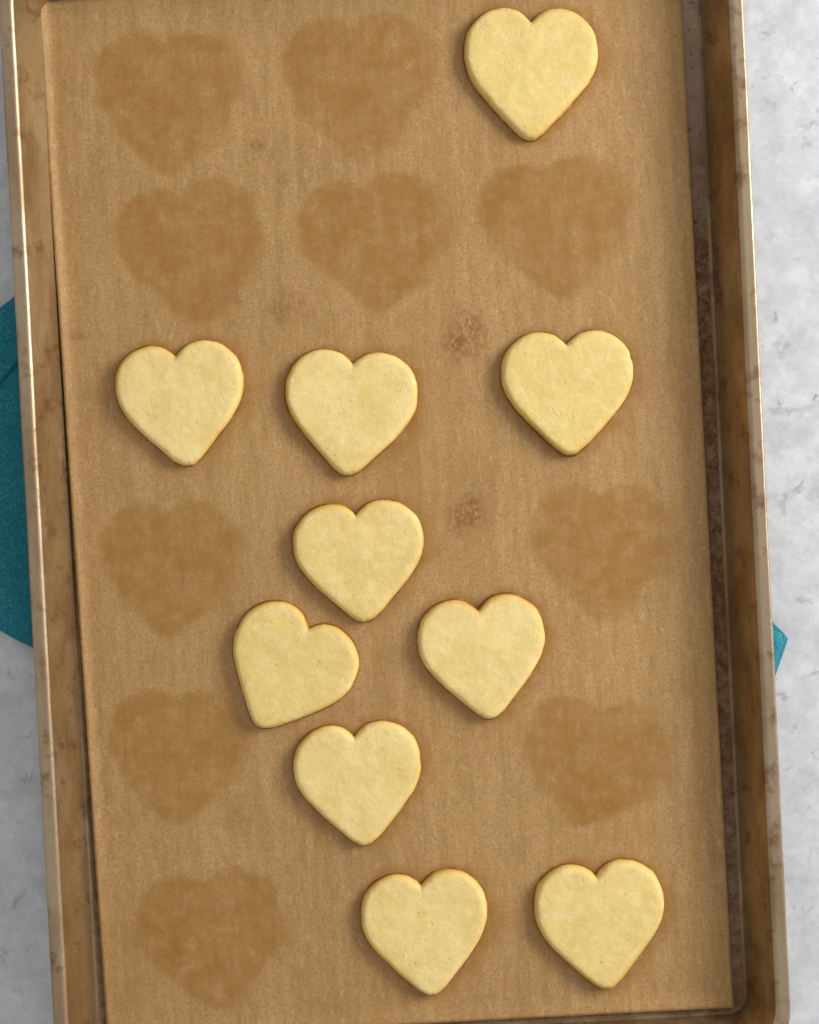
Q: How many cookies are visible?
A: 10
